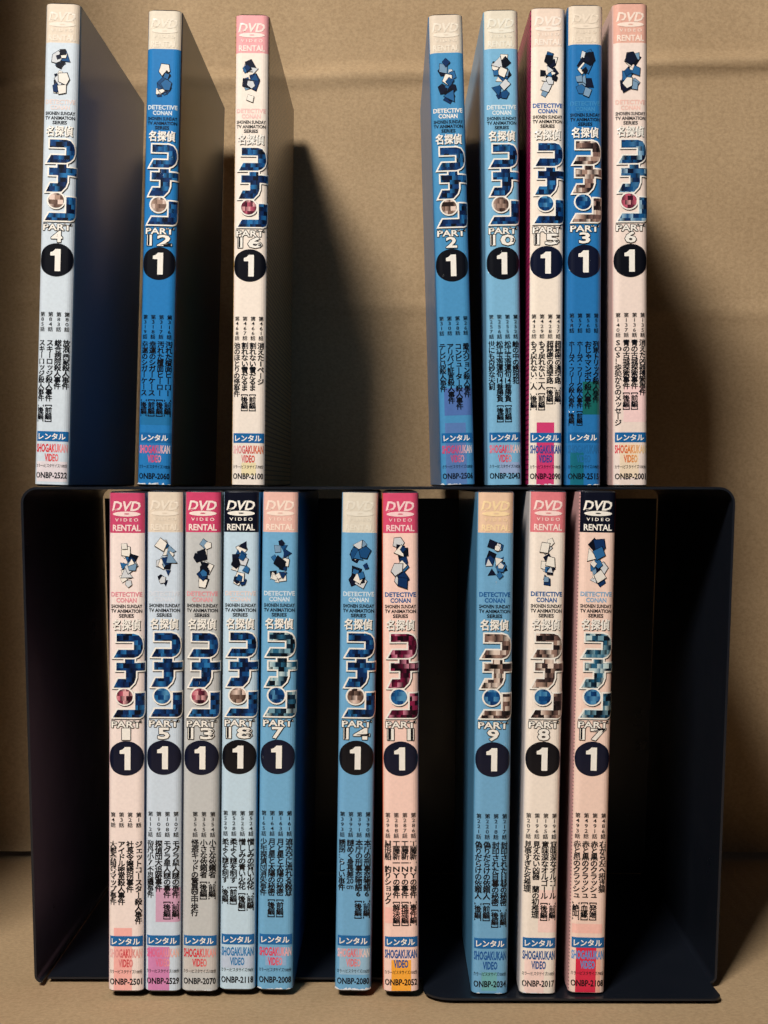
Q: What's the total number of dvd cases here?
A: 18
